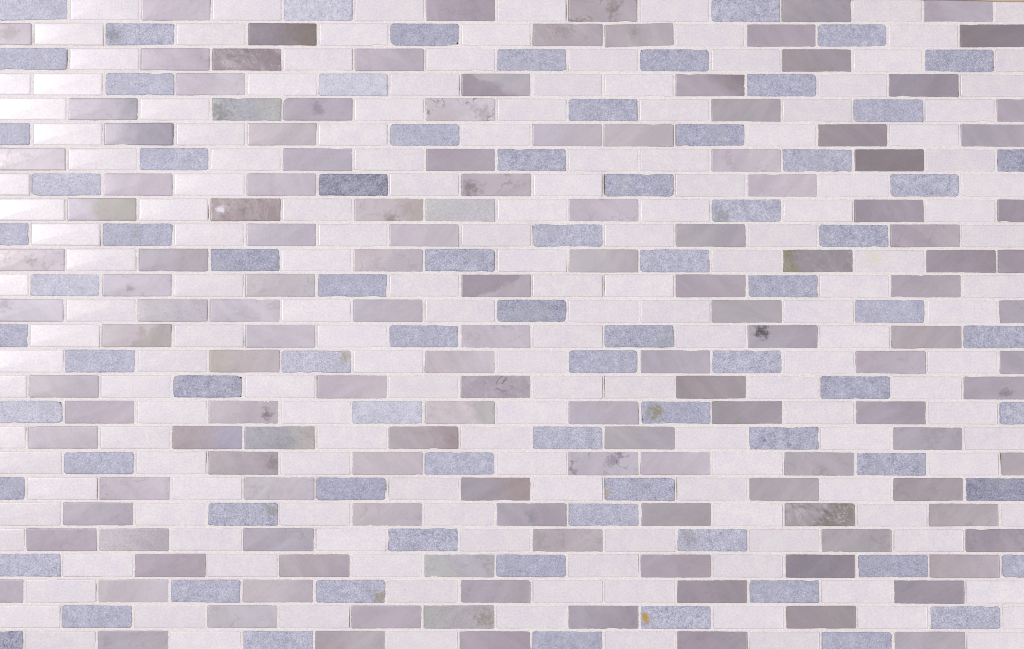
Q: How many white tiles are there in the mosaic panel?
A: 169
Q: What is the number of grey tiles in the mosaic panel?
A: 141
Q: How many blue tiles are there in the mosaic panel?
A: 80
